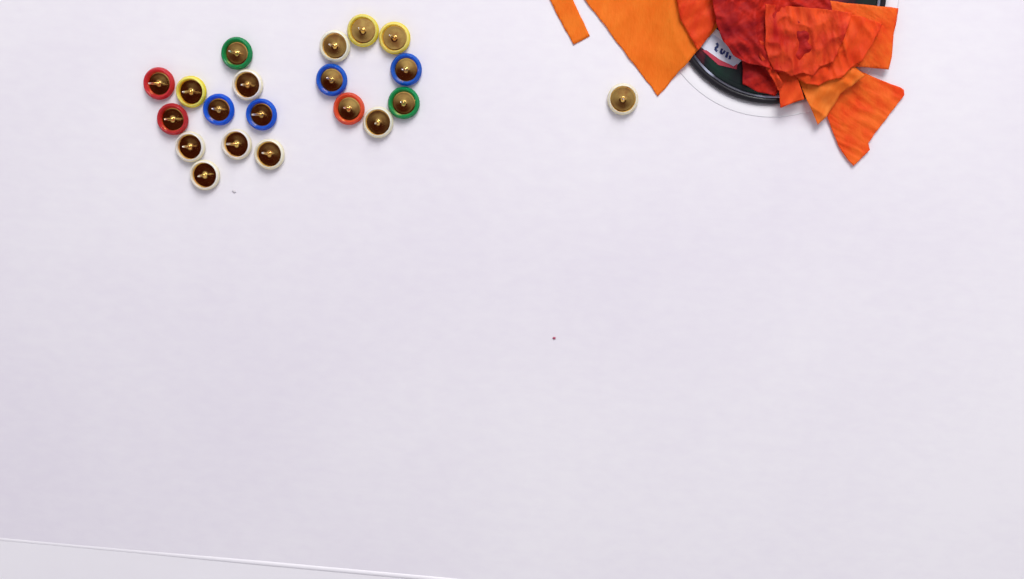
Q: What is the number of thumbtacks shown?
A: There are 20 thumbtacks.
